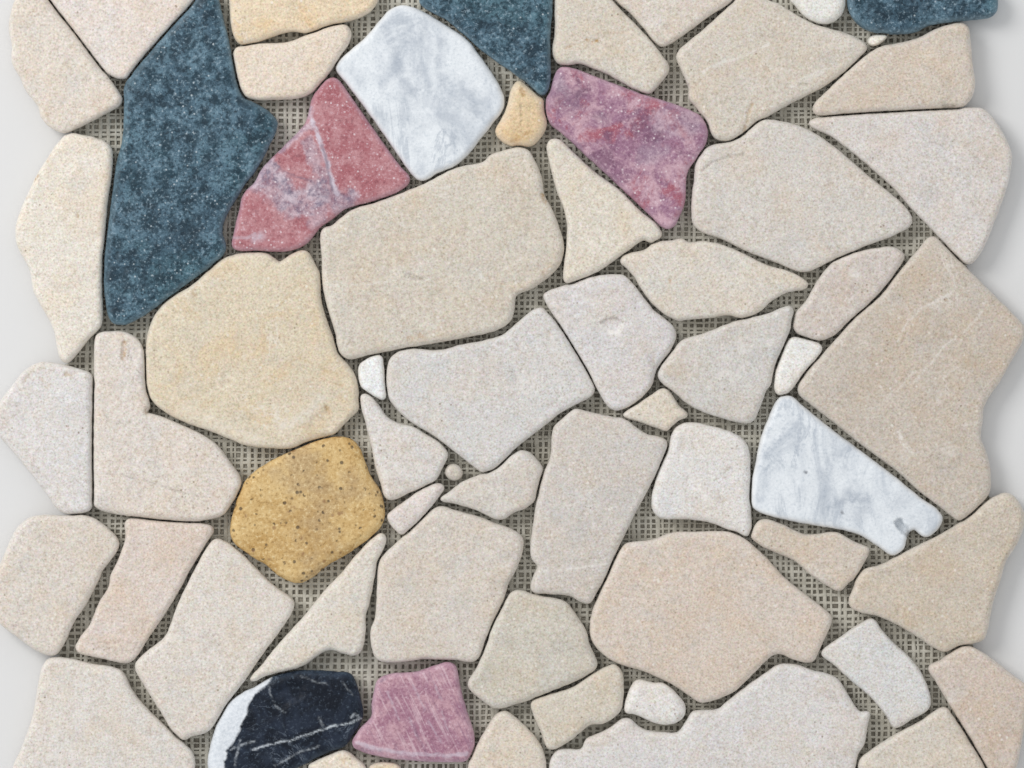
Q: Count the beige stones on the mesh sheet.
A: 53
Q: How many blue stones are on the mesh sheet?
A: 3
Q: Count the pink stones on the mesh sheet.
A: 3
